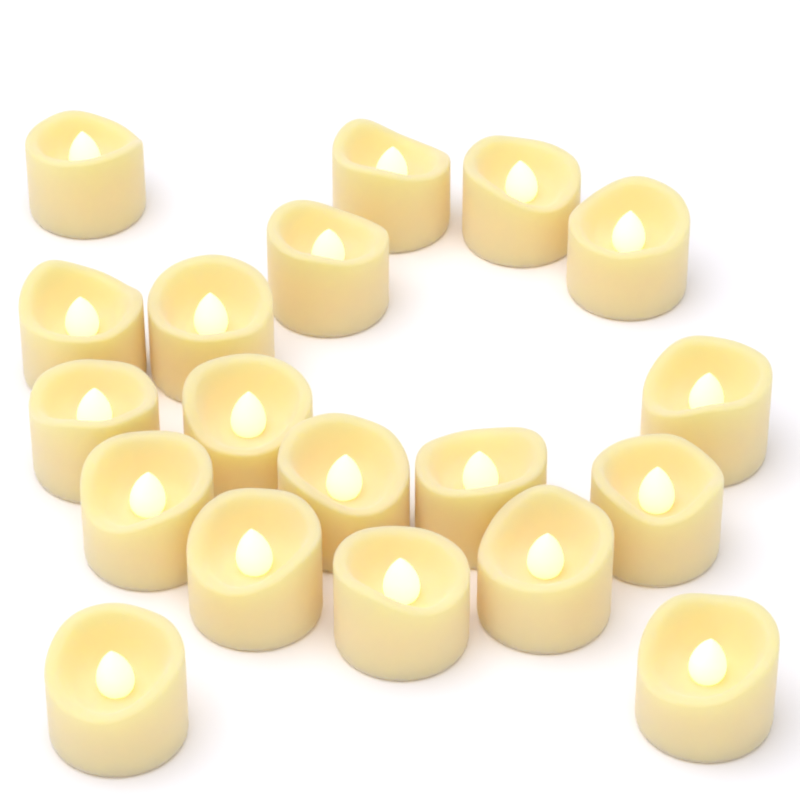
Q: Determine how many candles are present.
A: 19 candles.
